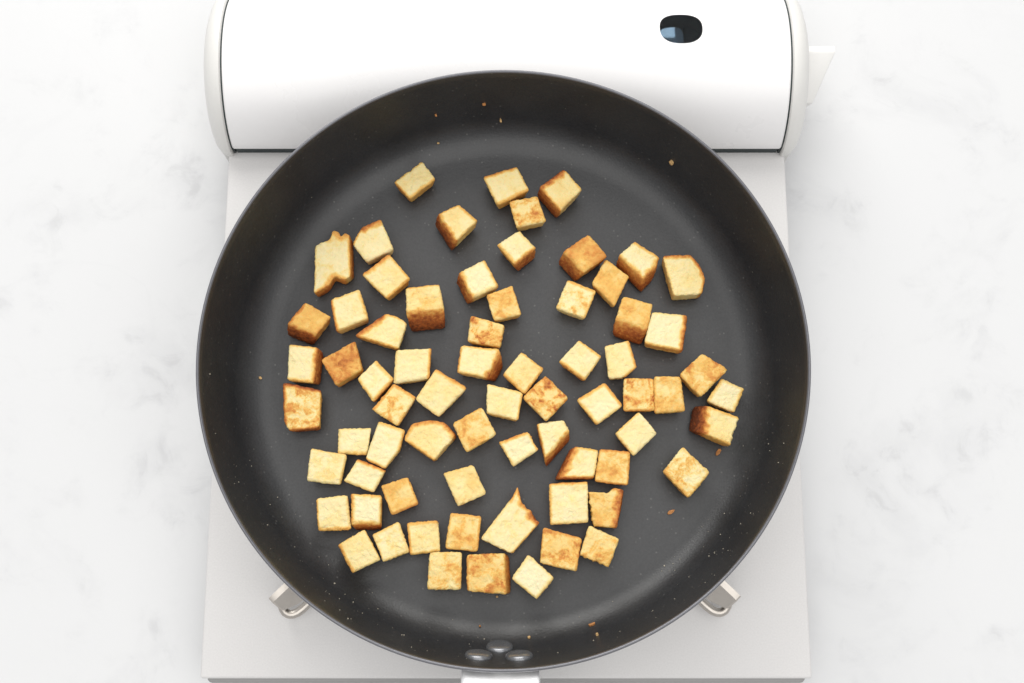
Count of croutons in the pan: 70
